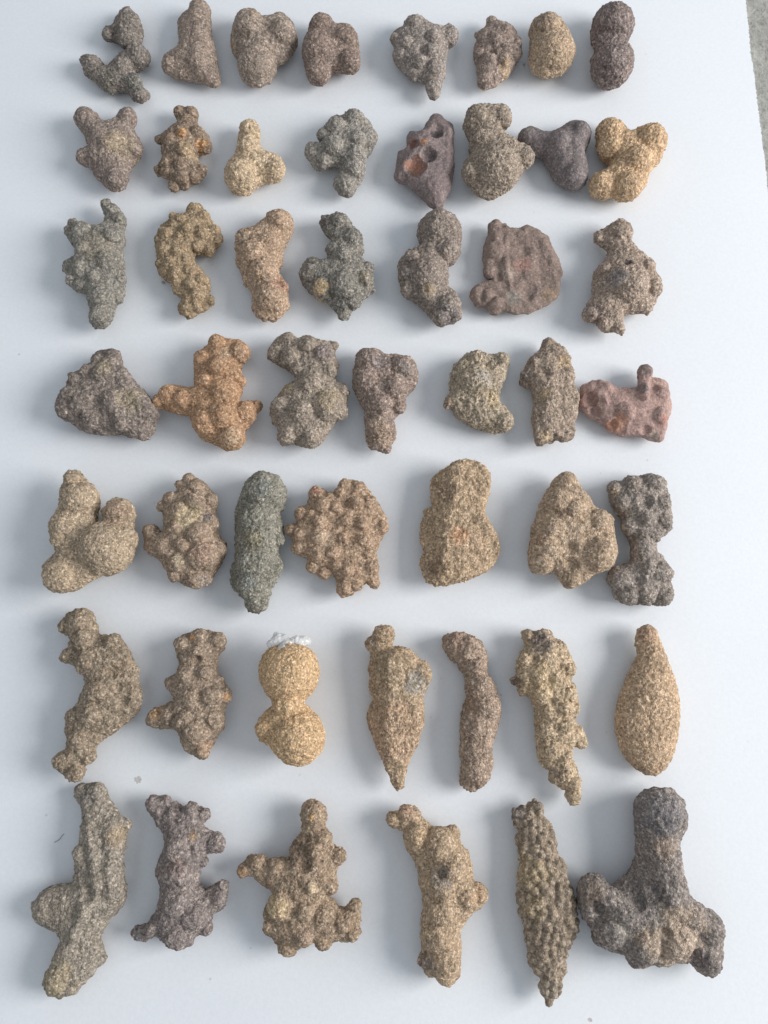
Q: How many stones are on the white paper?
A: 50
